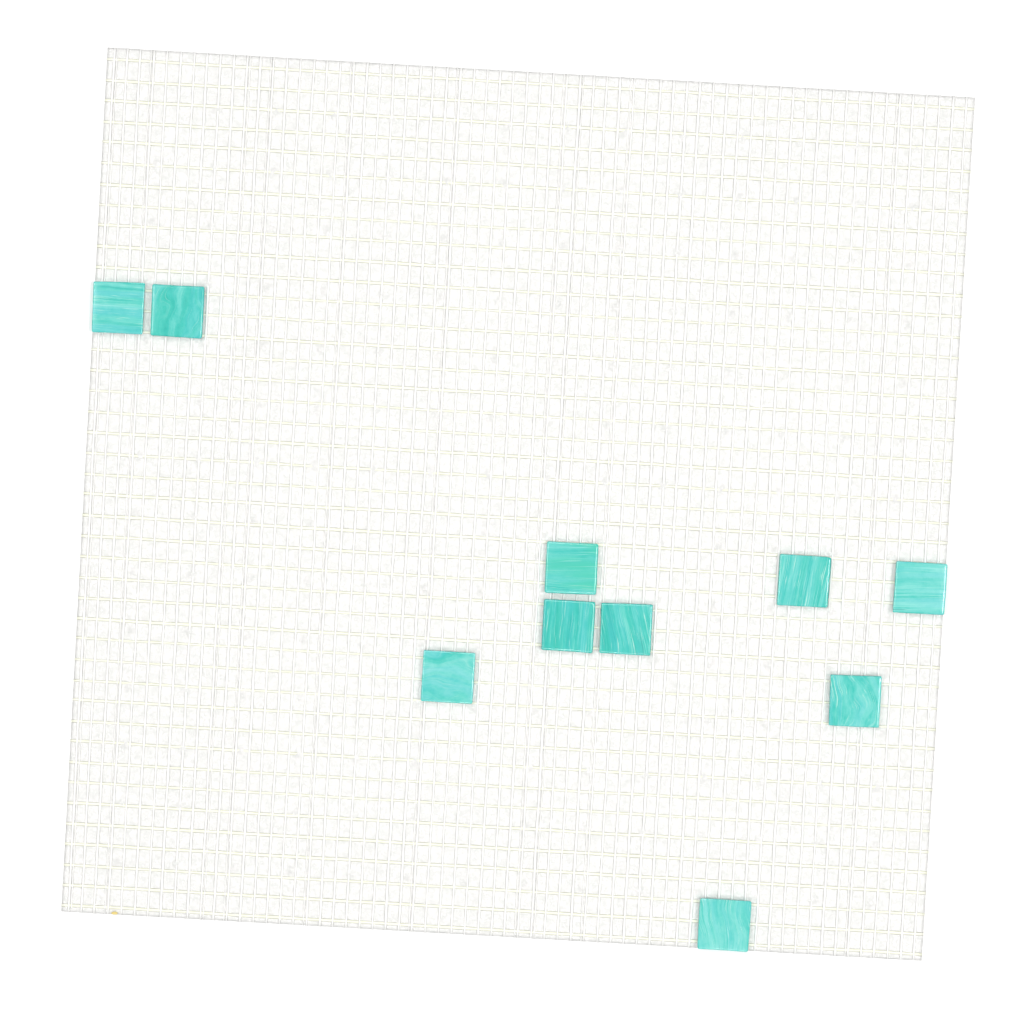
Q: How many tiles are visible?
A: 10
